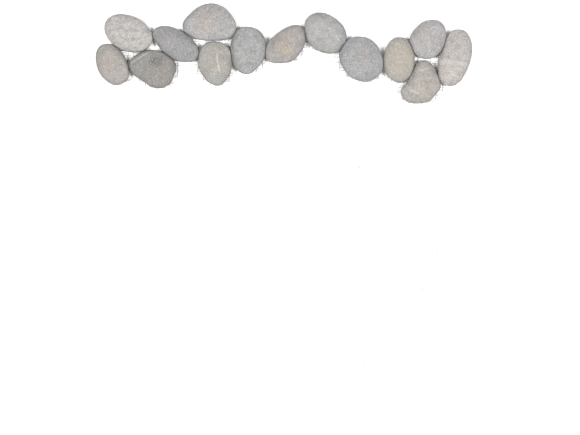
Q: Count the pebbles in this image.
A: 14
